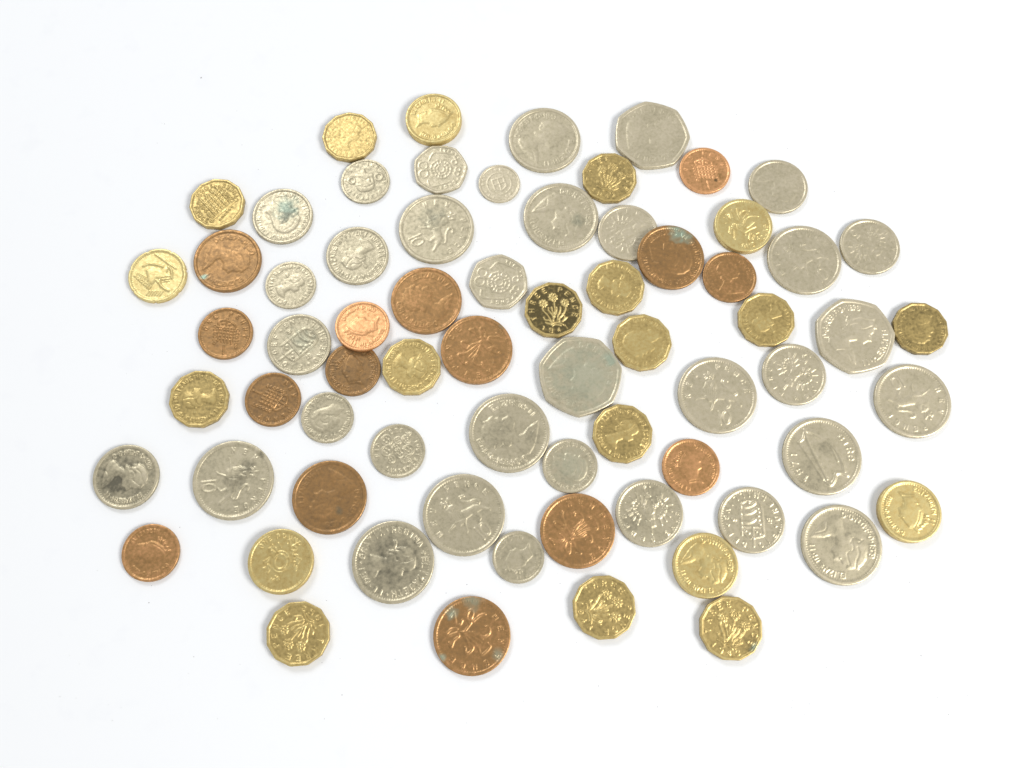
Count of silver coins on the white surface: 34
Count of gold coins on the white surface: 20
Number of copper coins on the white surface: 15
